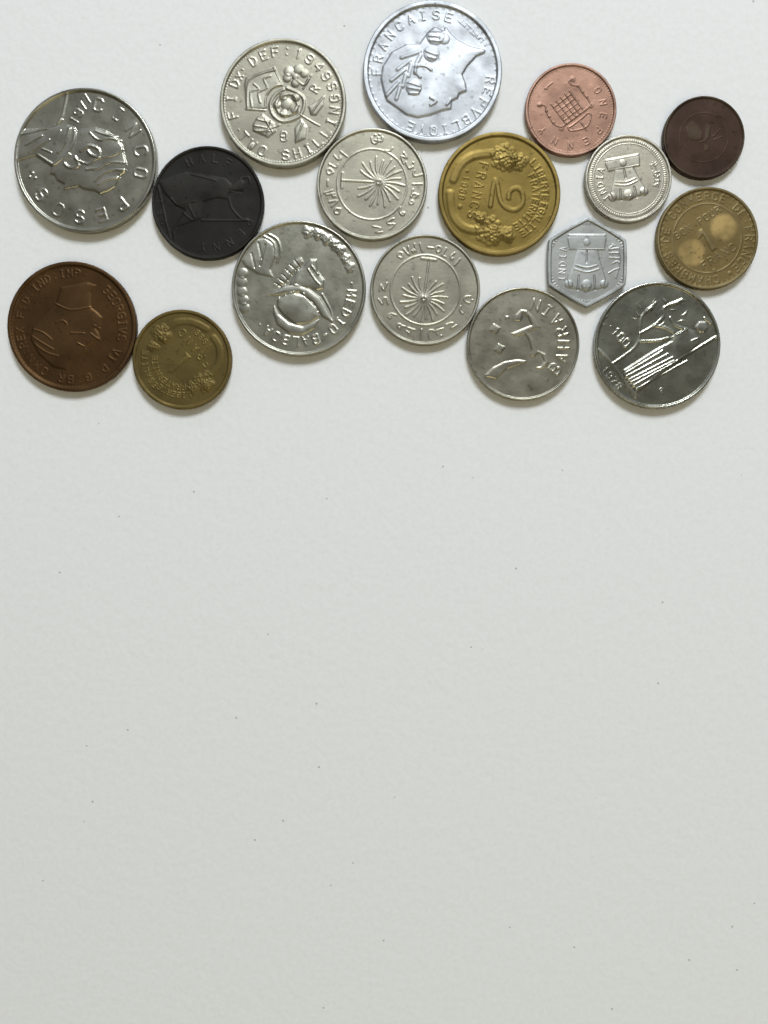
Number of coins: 17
